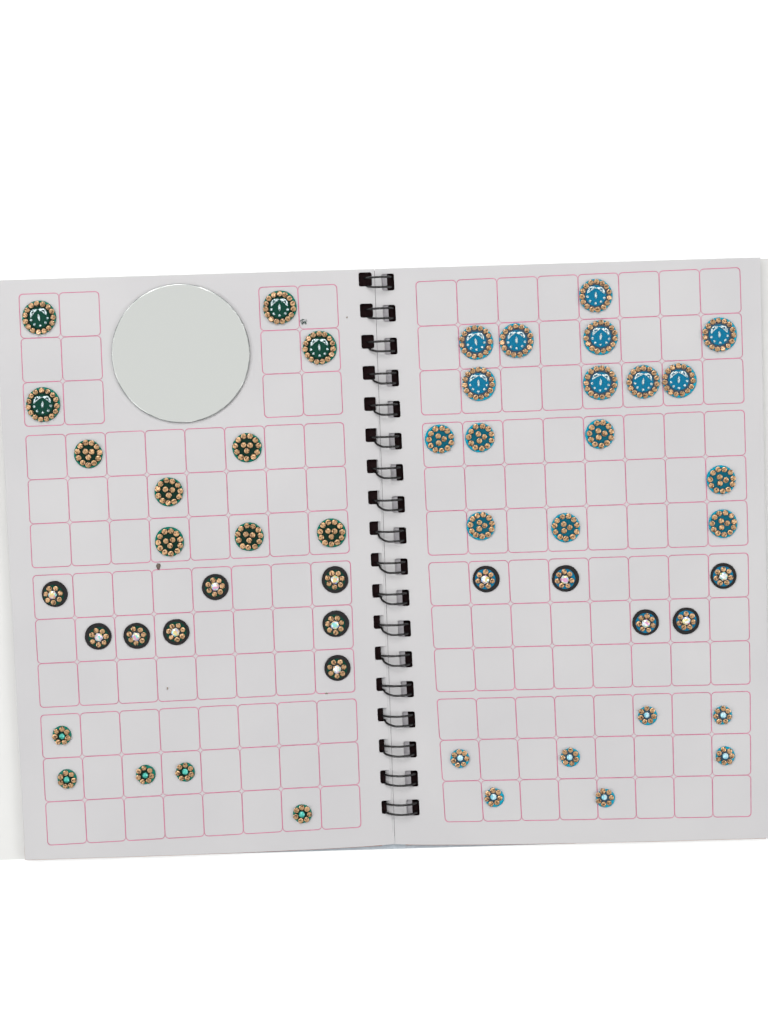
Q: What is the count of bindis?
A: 51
